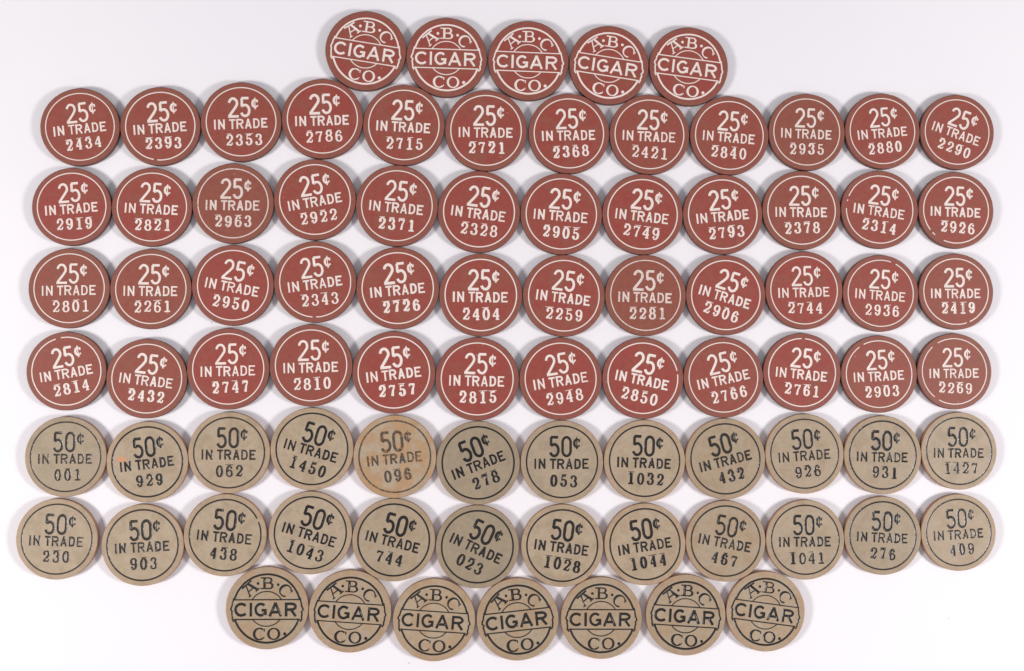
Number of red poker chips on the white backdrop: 53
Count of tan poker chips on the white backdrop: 31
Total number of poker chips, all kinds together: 84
